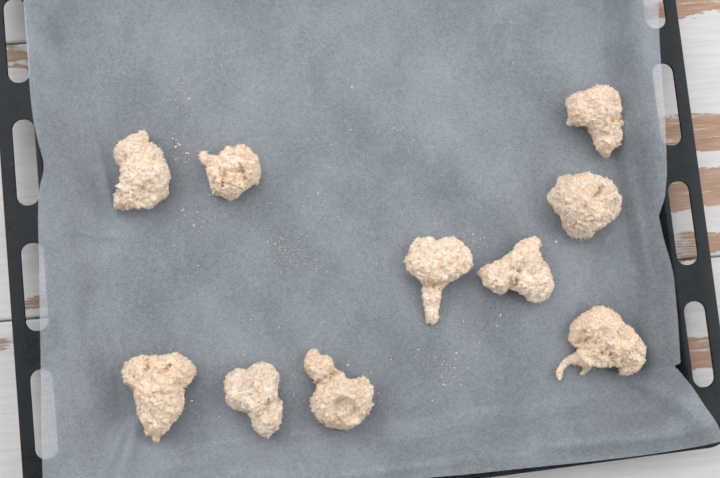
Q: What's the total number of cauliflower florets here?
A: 10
